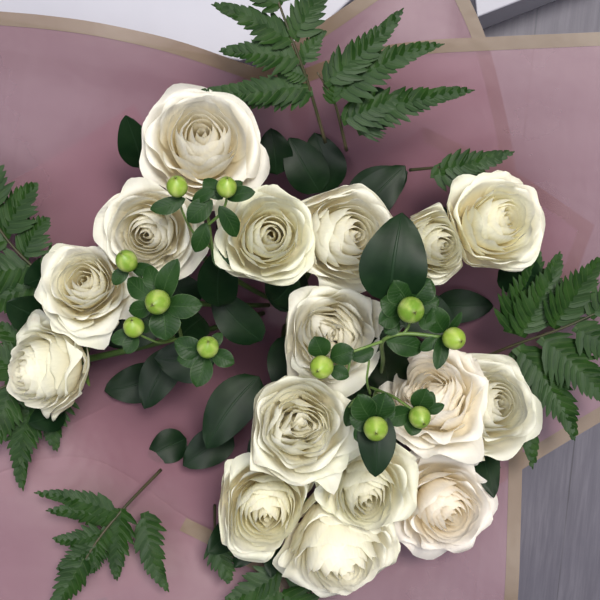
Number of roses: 16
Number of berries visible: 11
